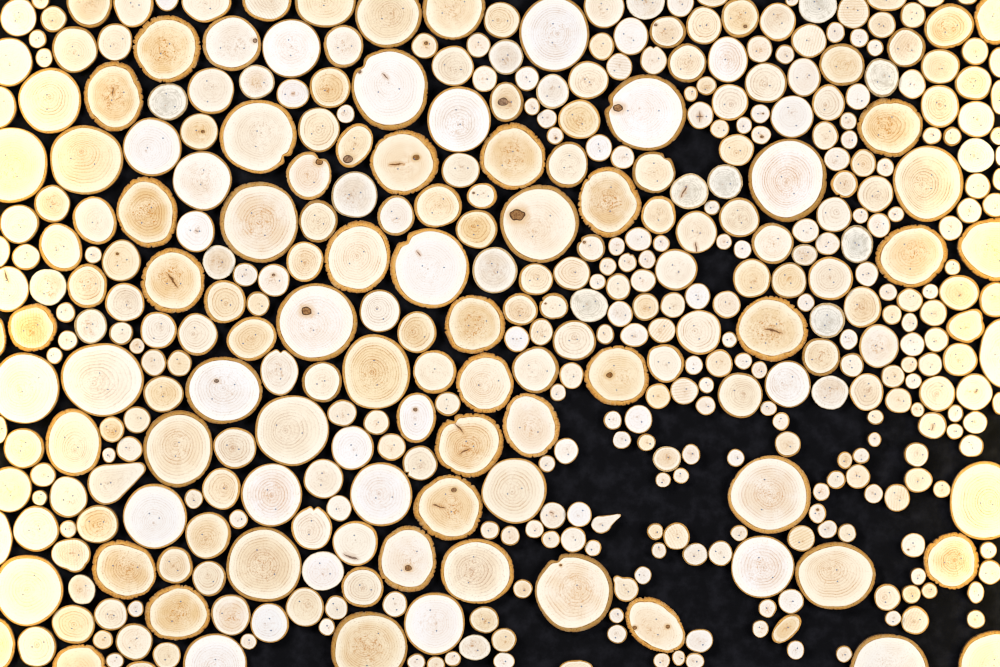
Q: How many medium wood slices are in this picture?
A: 153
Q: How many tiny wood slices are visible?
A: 126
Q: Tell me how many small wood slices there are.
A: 116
